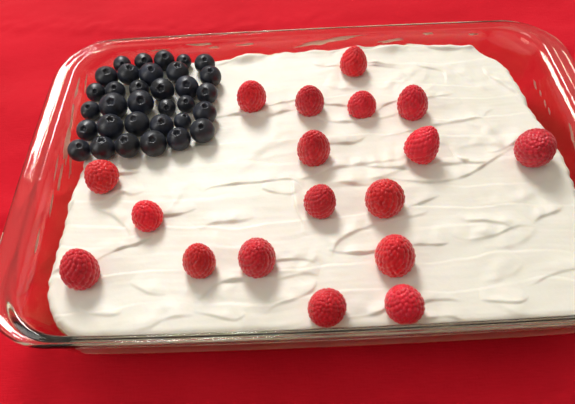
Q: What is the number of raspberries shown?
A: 18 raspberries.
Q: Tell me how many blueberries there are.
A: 33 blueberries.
